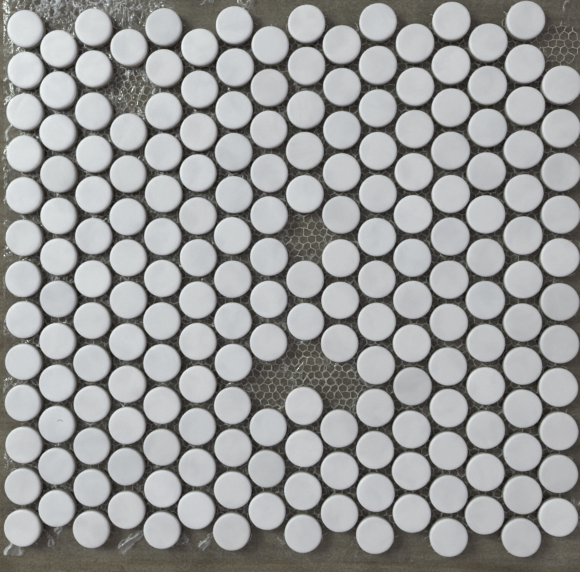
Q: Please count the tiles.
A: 194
